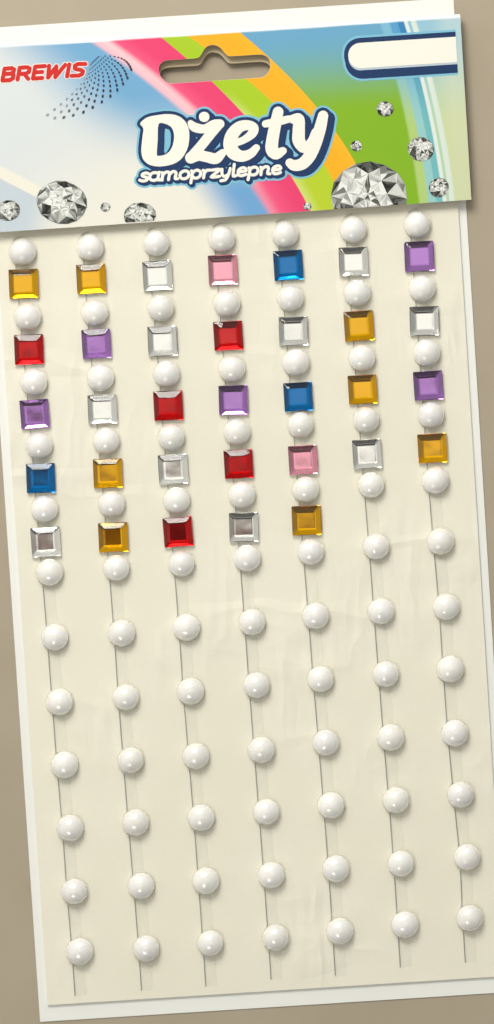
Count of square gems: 33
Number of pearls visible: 84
